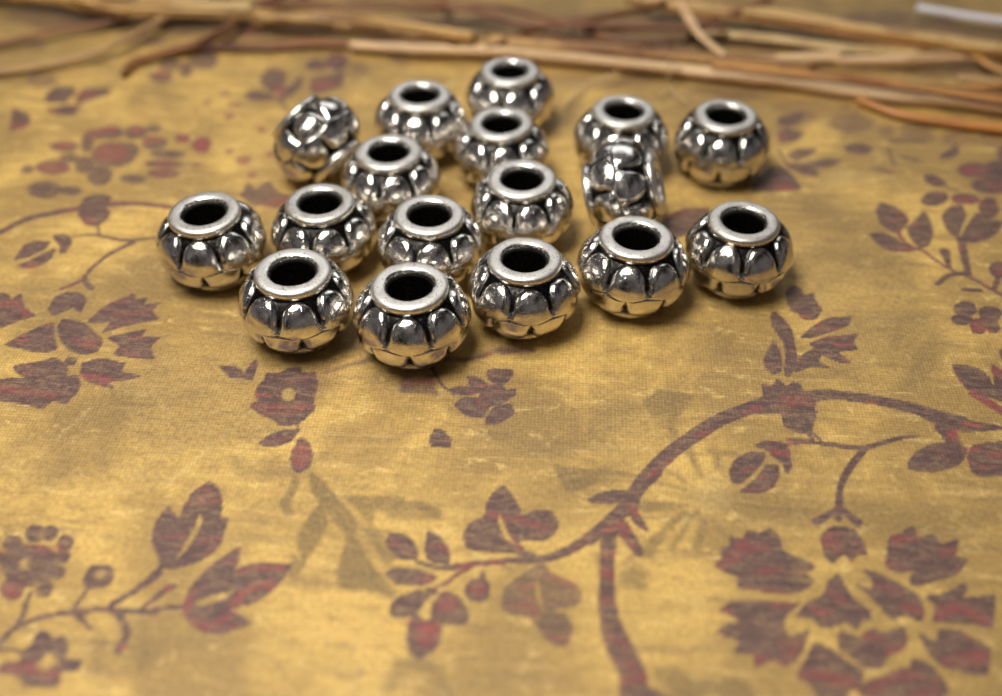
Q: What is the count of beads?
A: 17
